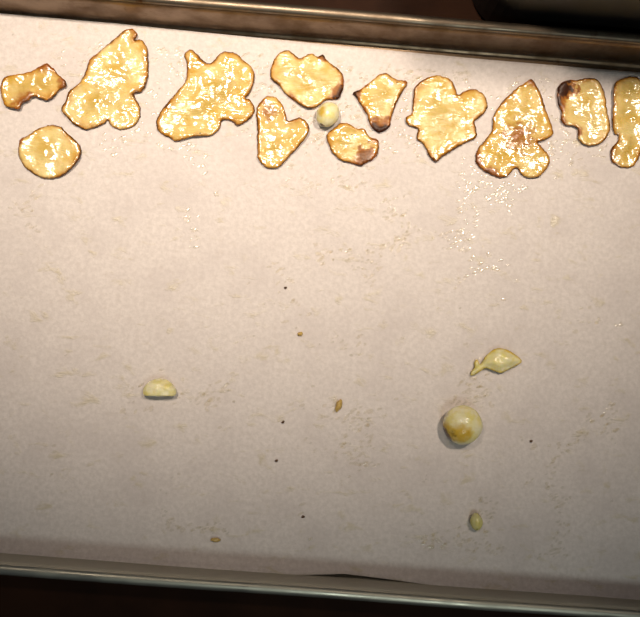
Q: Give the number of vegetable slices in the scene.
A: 12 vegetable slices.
